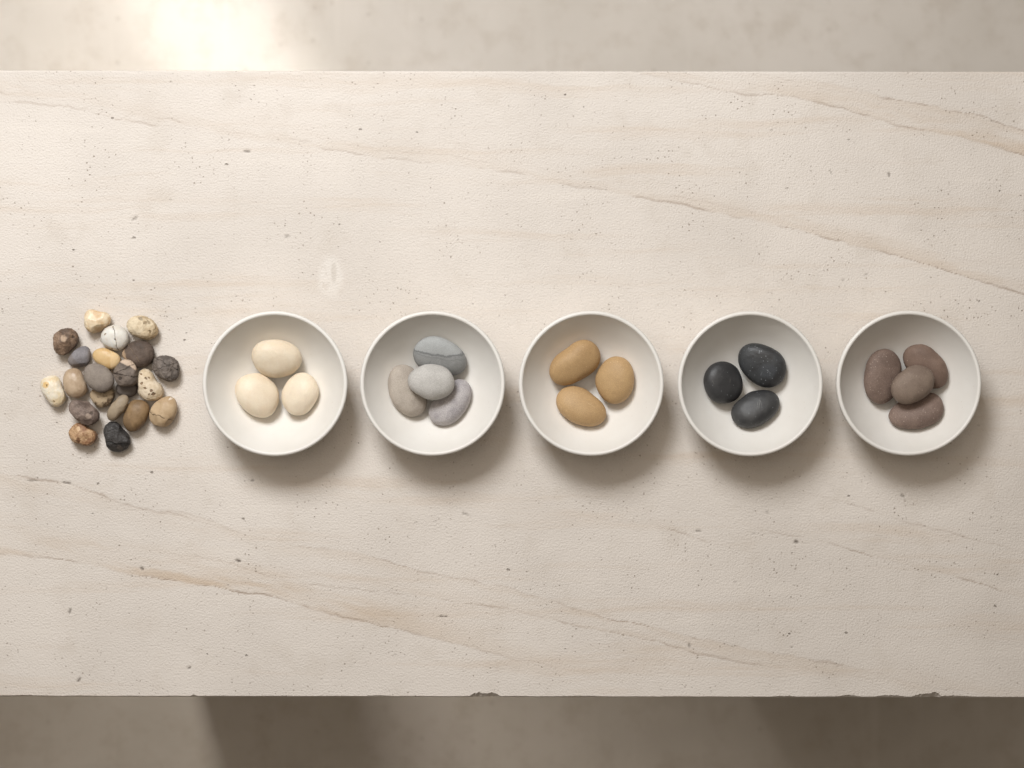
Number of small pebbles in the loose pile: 21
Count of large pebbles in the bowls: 17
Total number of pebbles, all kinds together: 38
